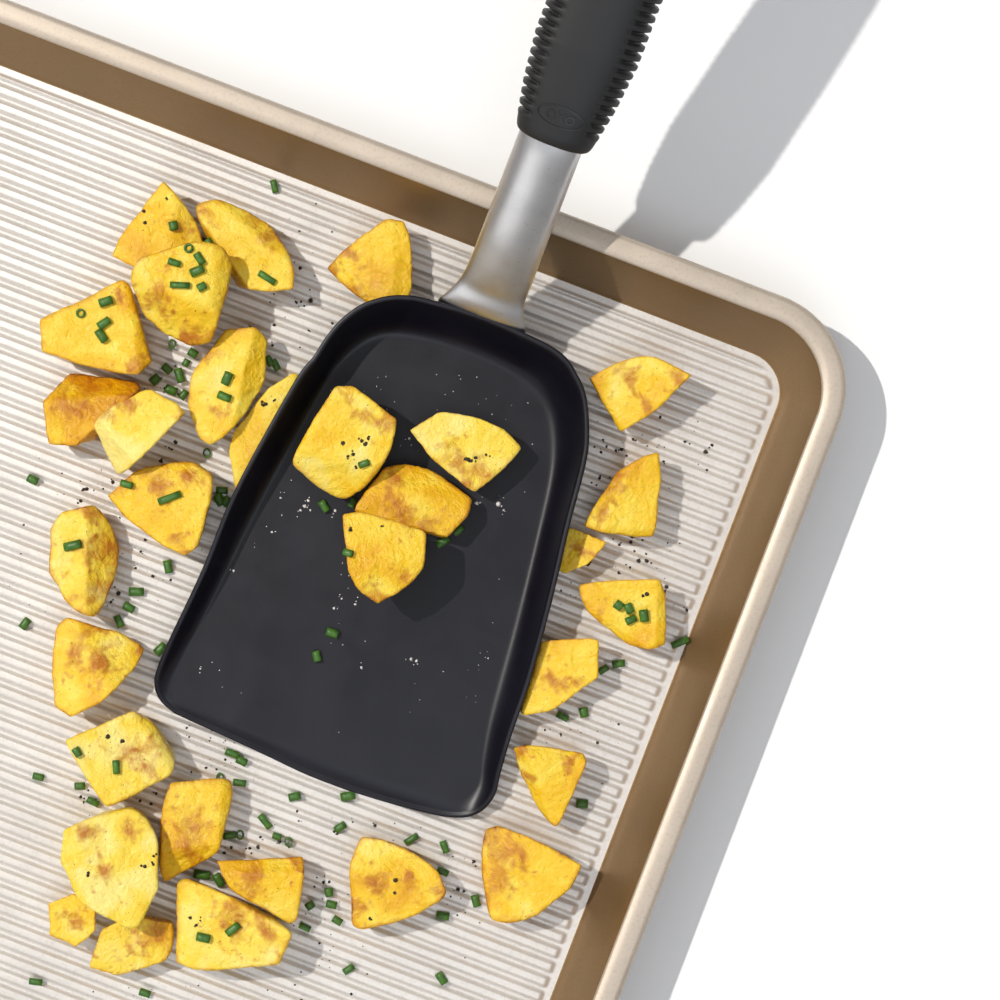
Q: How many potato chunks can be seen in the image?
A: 31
